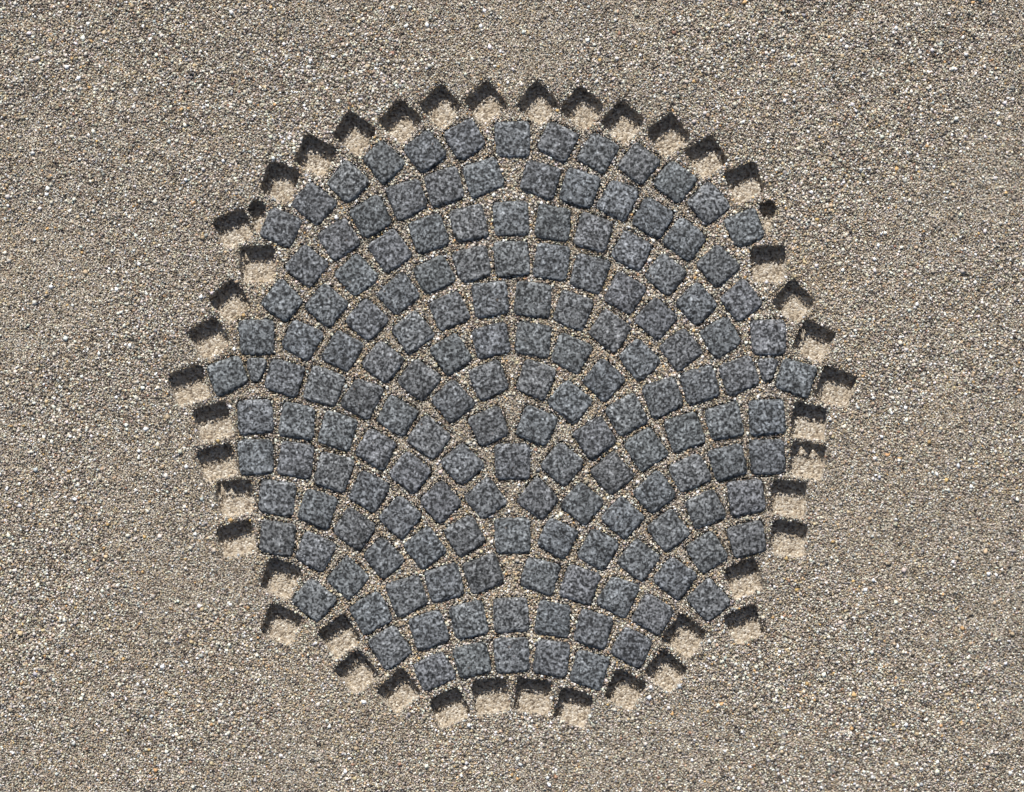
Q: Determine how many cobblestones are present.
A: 155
